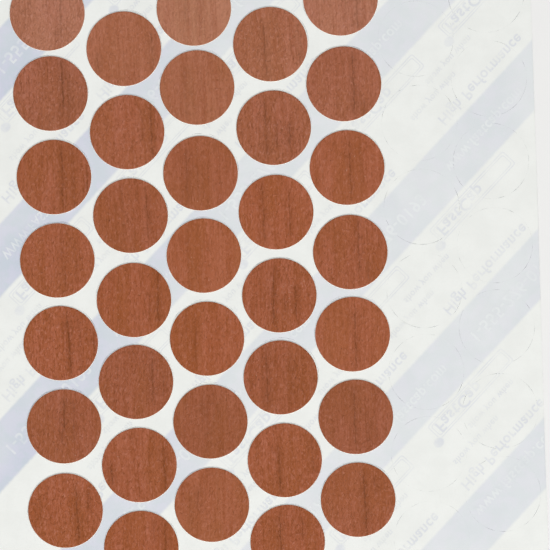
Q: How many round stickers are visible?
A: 35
